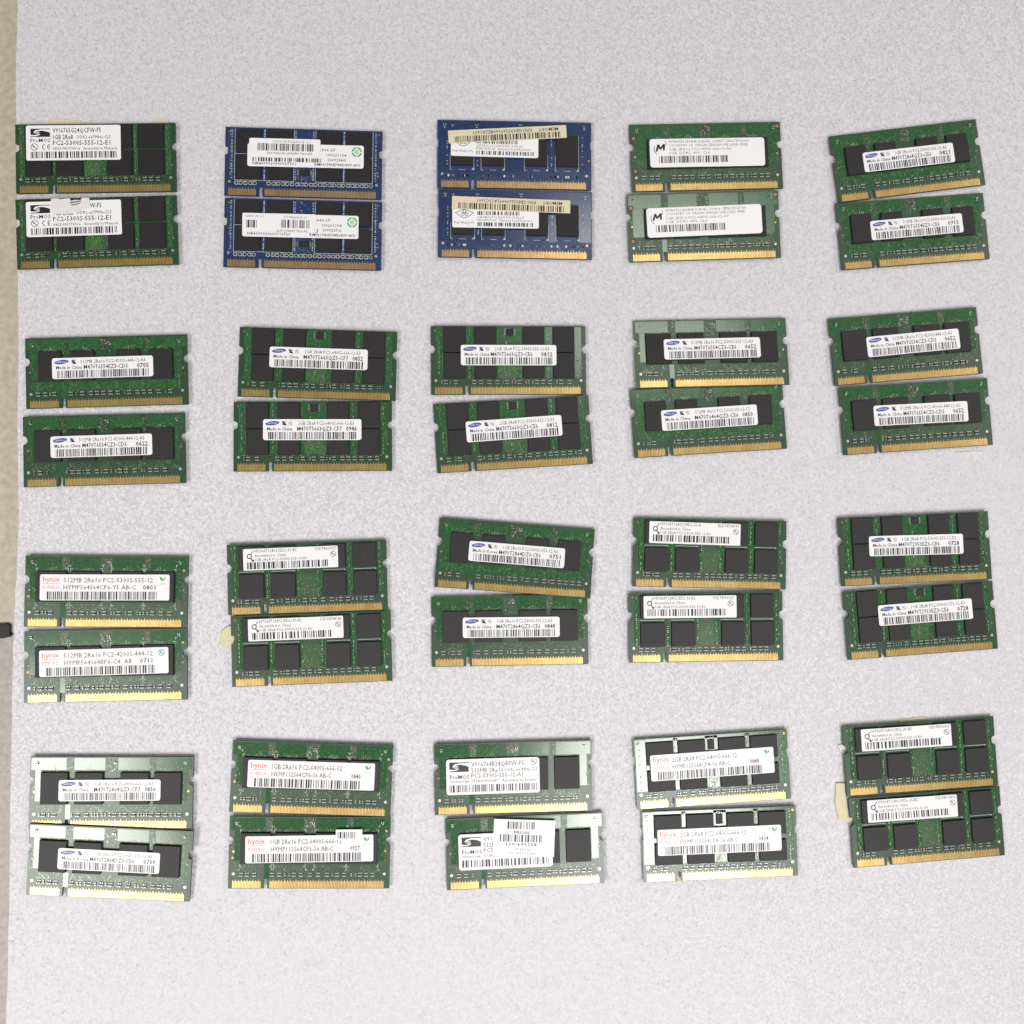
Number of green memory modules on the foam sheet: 36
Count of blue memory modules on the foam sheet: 4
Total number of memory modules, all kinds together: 40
